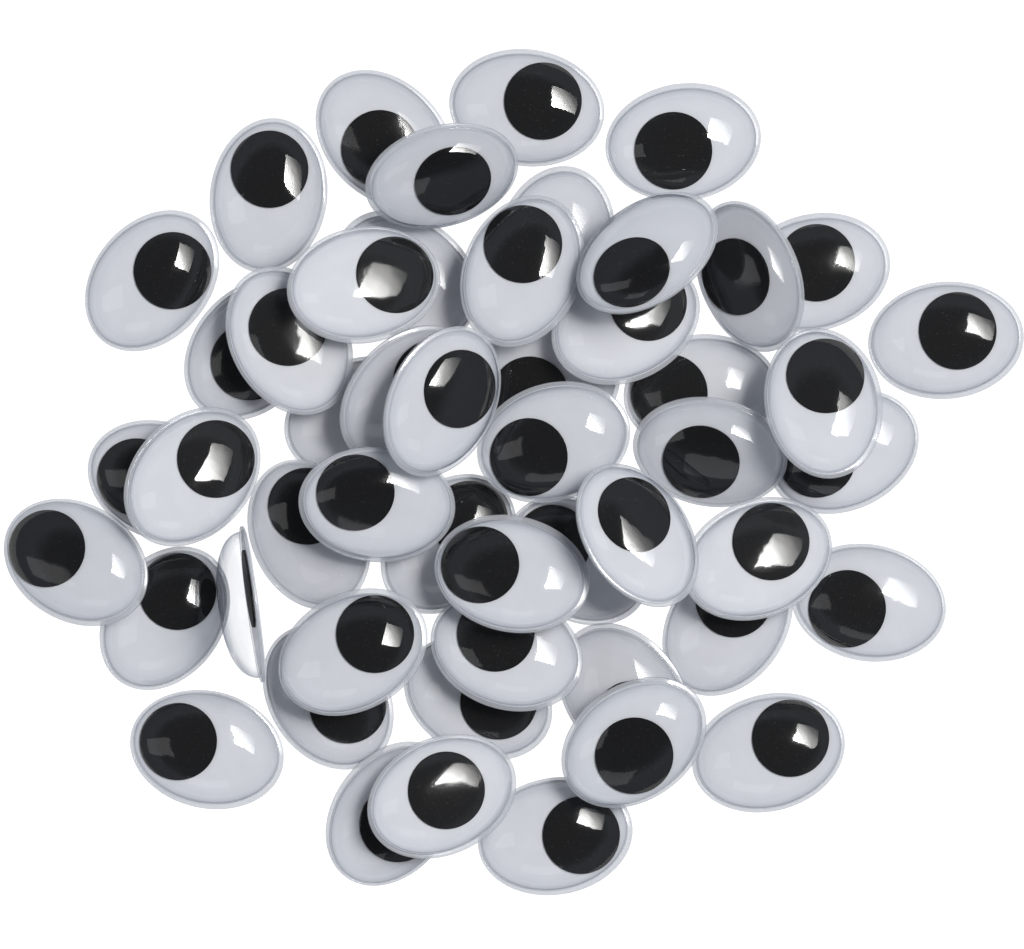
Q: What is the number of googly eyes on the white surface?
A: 51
